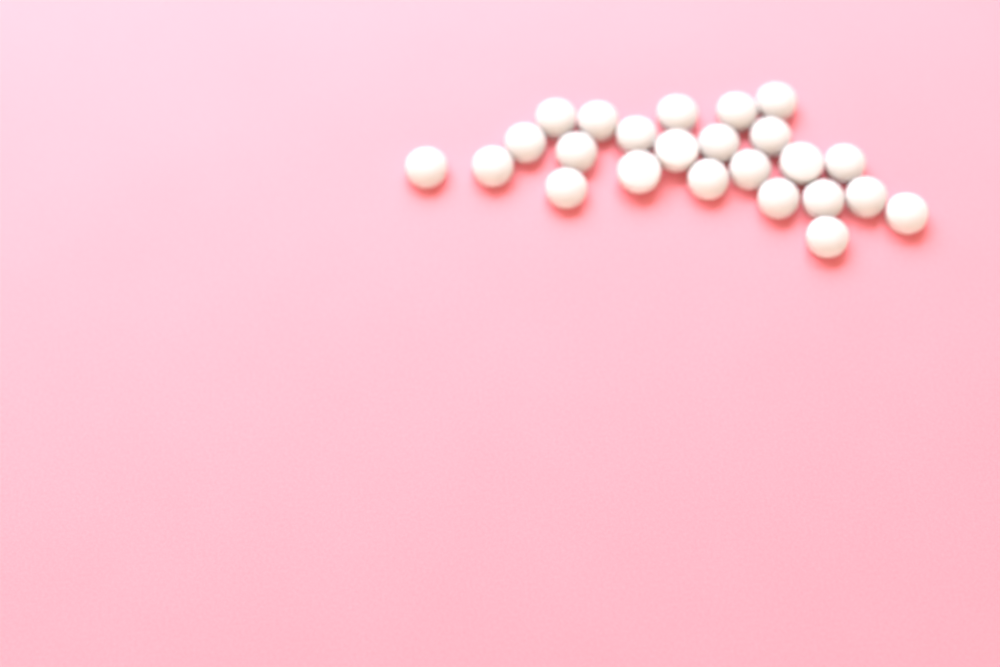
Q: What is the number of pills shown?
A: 24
